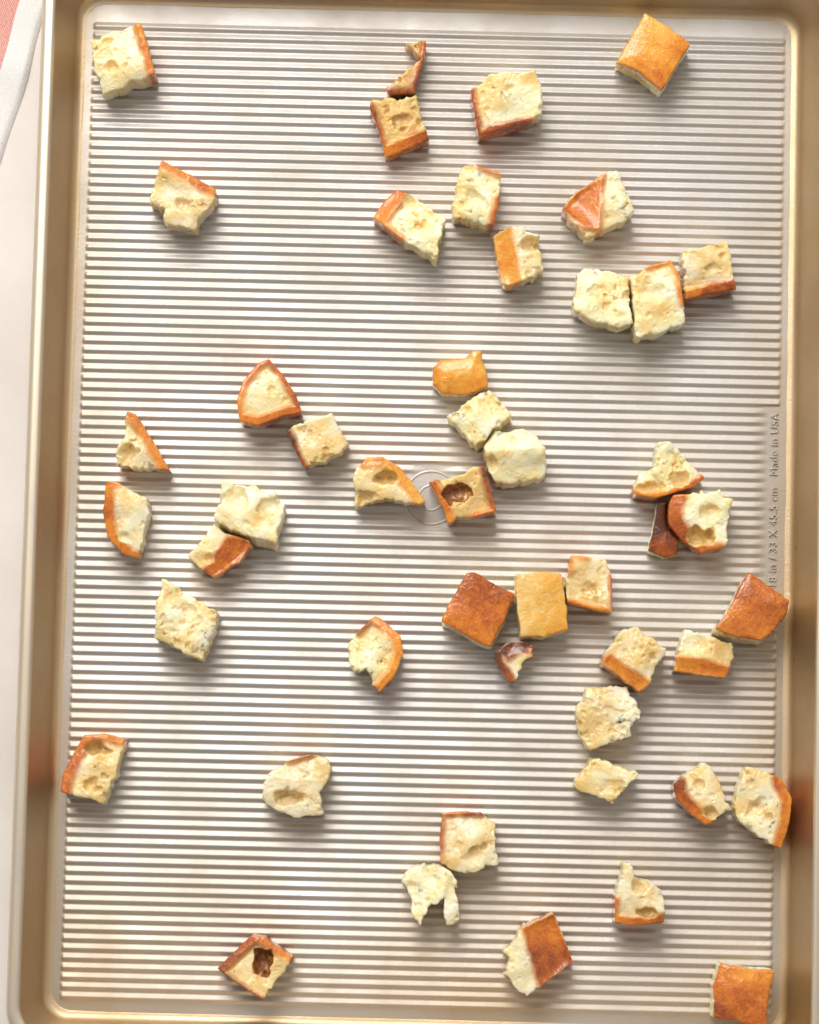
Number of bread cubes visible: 48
